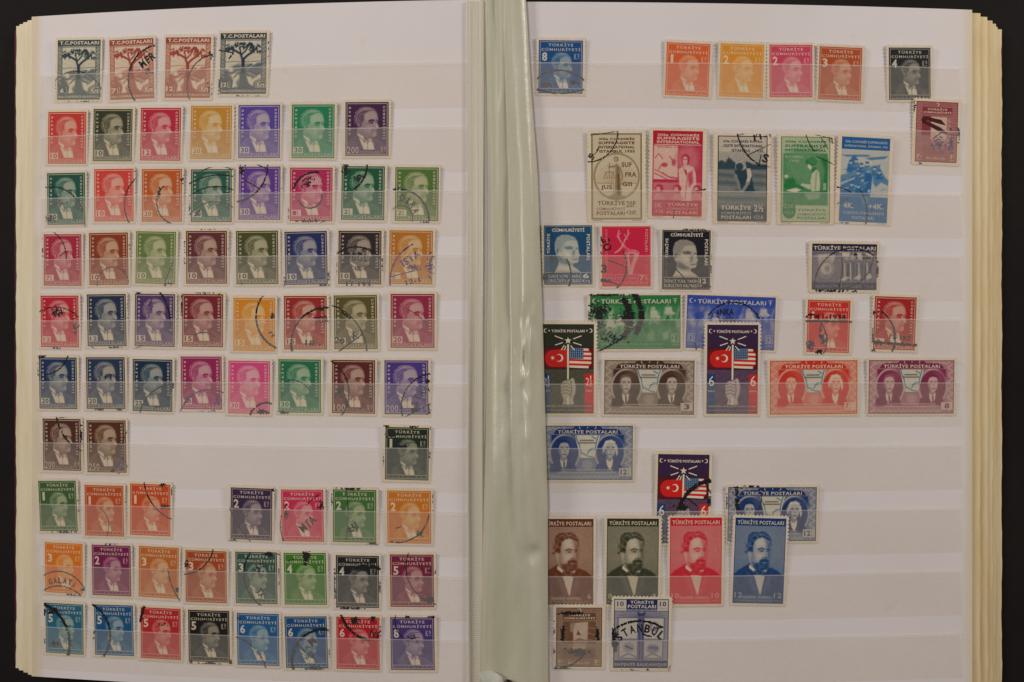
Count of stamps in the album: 103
